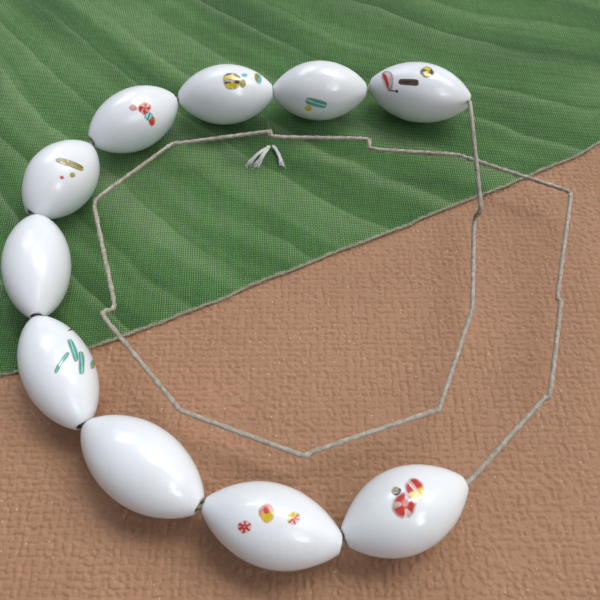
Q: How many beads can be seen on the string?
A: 10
